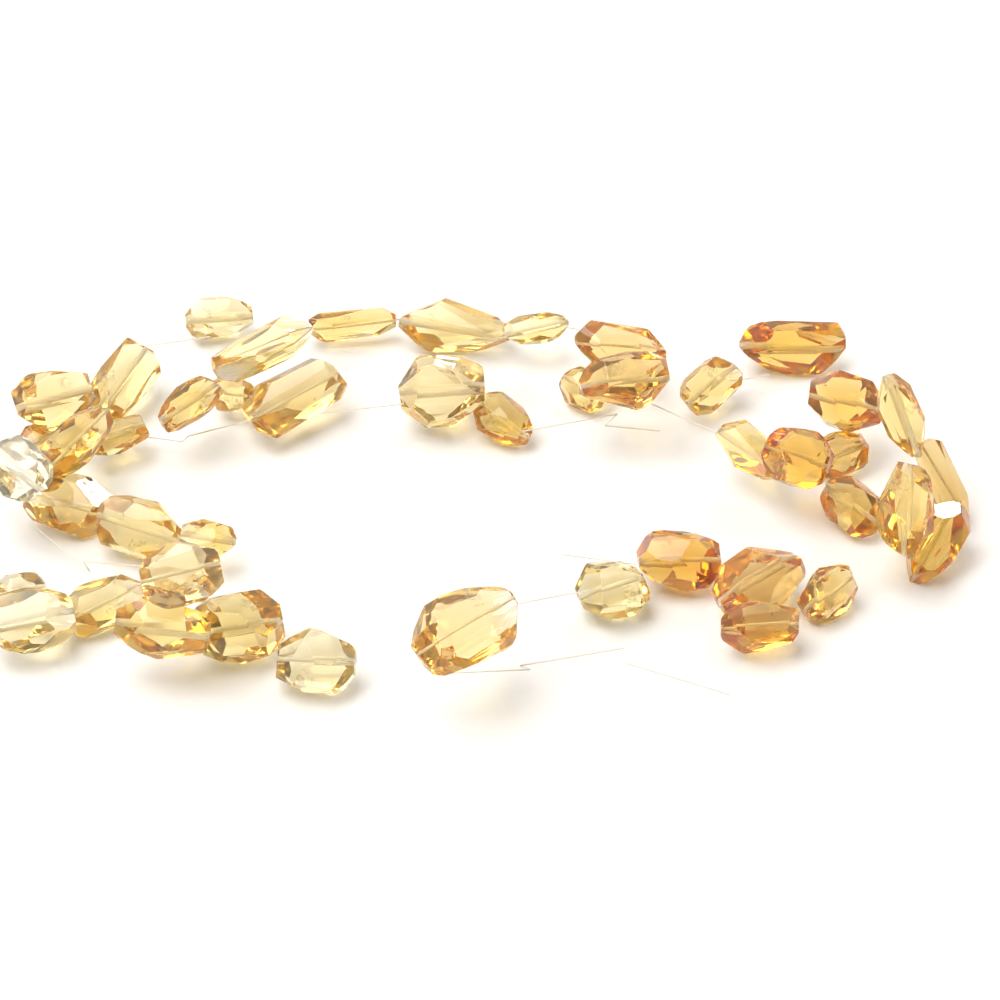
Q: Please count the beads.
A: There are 46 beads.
